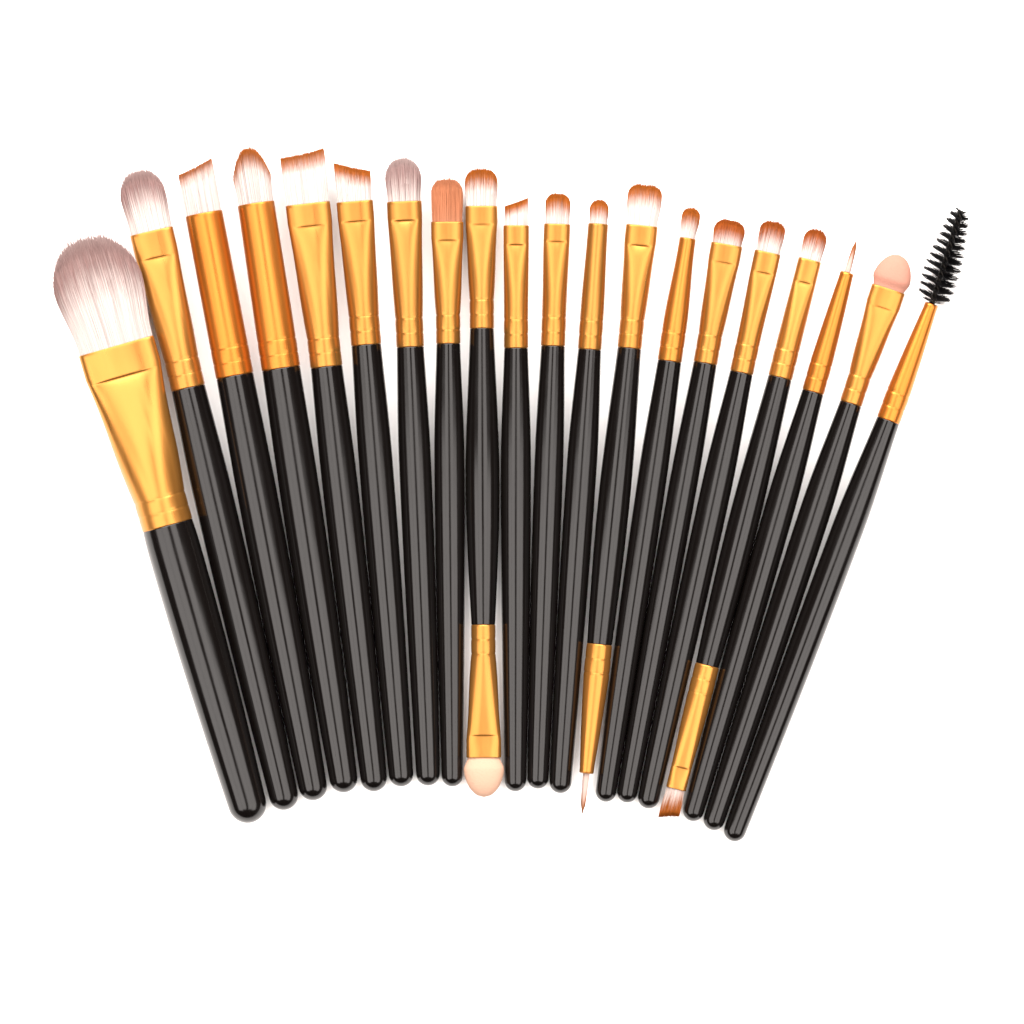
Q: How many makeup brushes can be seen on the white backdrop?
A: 20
